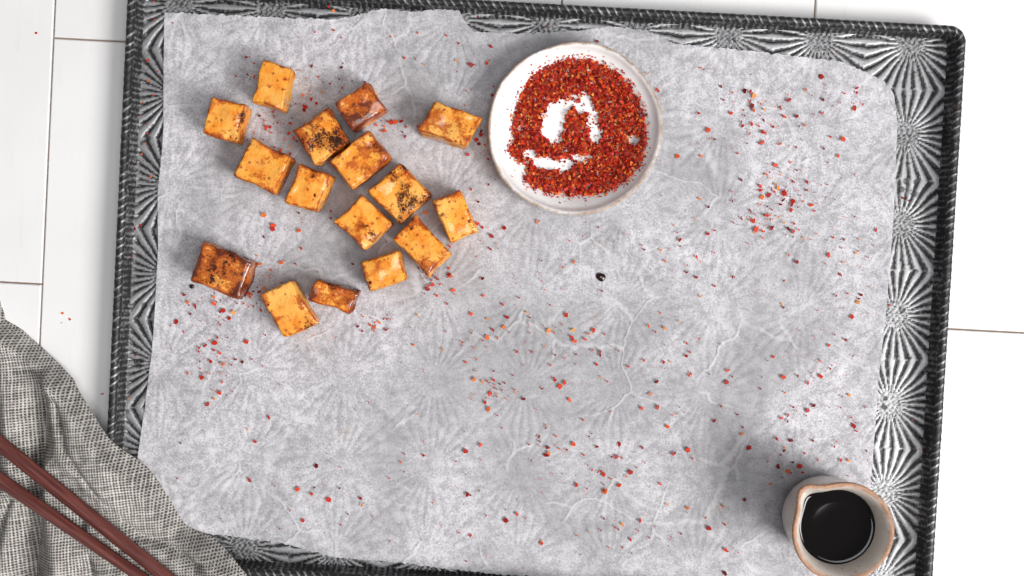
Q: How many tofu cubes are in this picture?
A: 16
